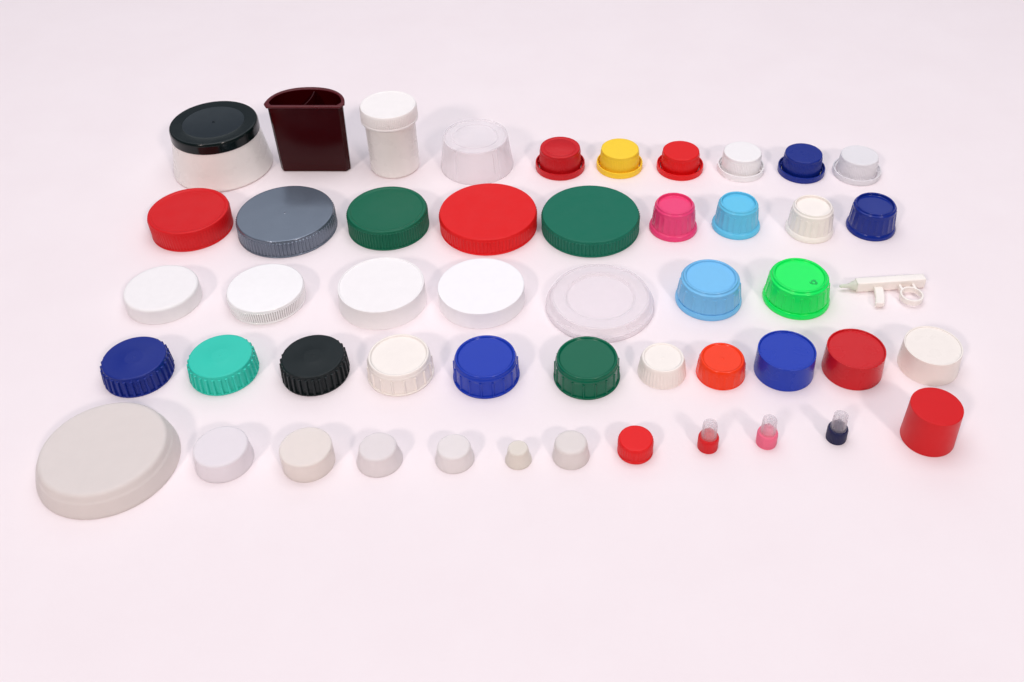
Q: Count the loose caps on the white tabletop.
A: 43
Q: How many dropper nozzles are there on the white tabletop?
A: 3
